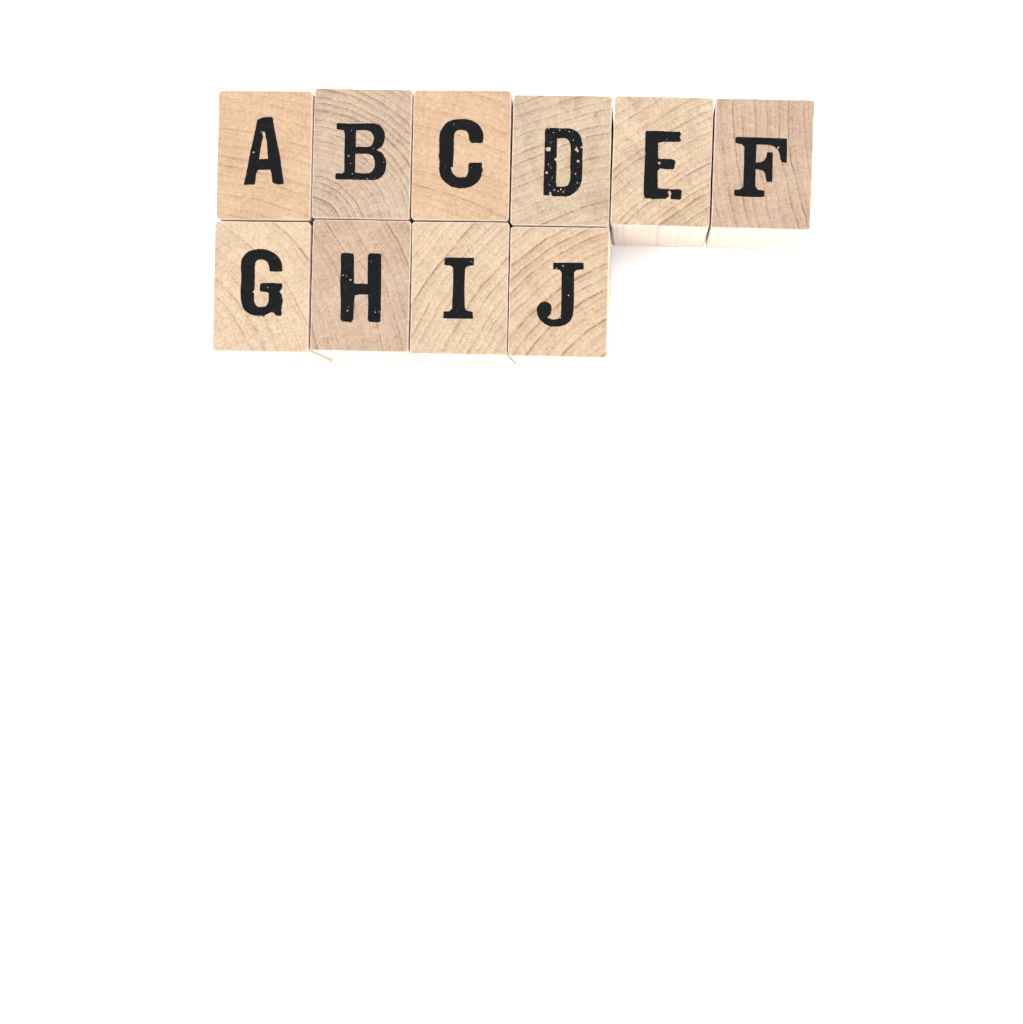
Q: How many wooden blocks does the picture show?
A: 10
